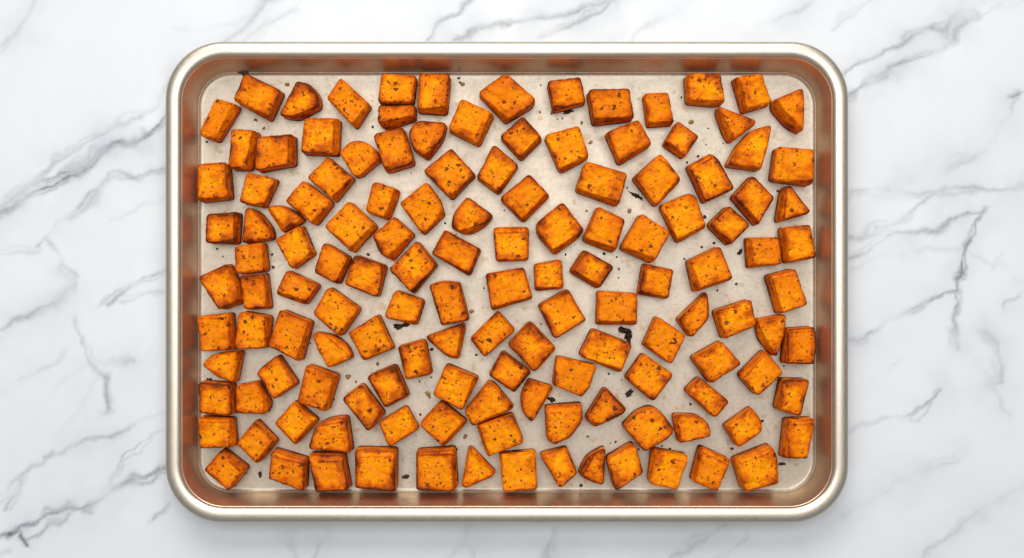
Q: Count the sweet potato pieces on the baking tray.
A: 134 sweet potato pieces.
